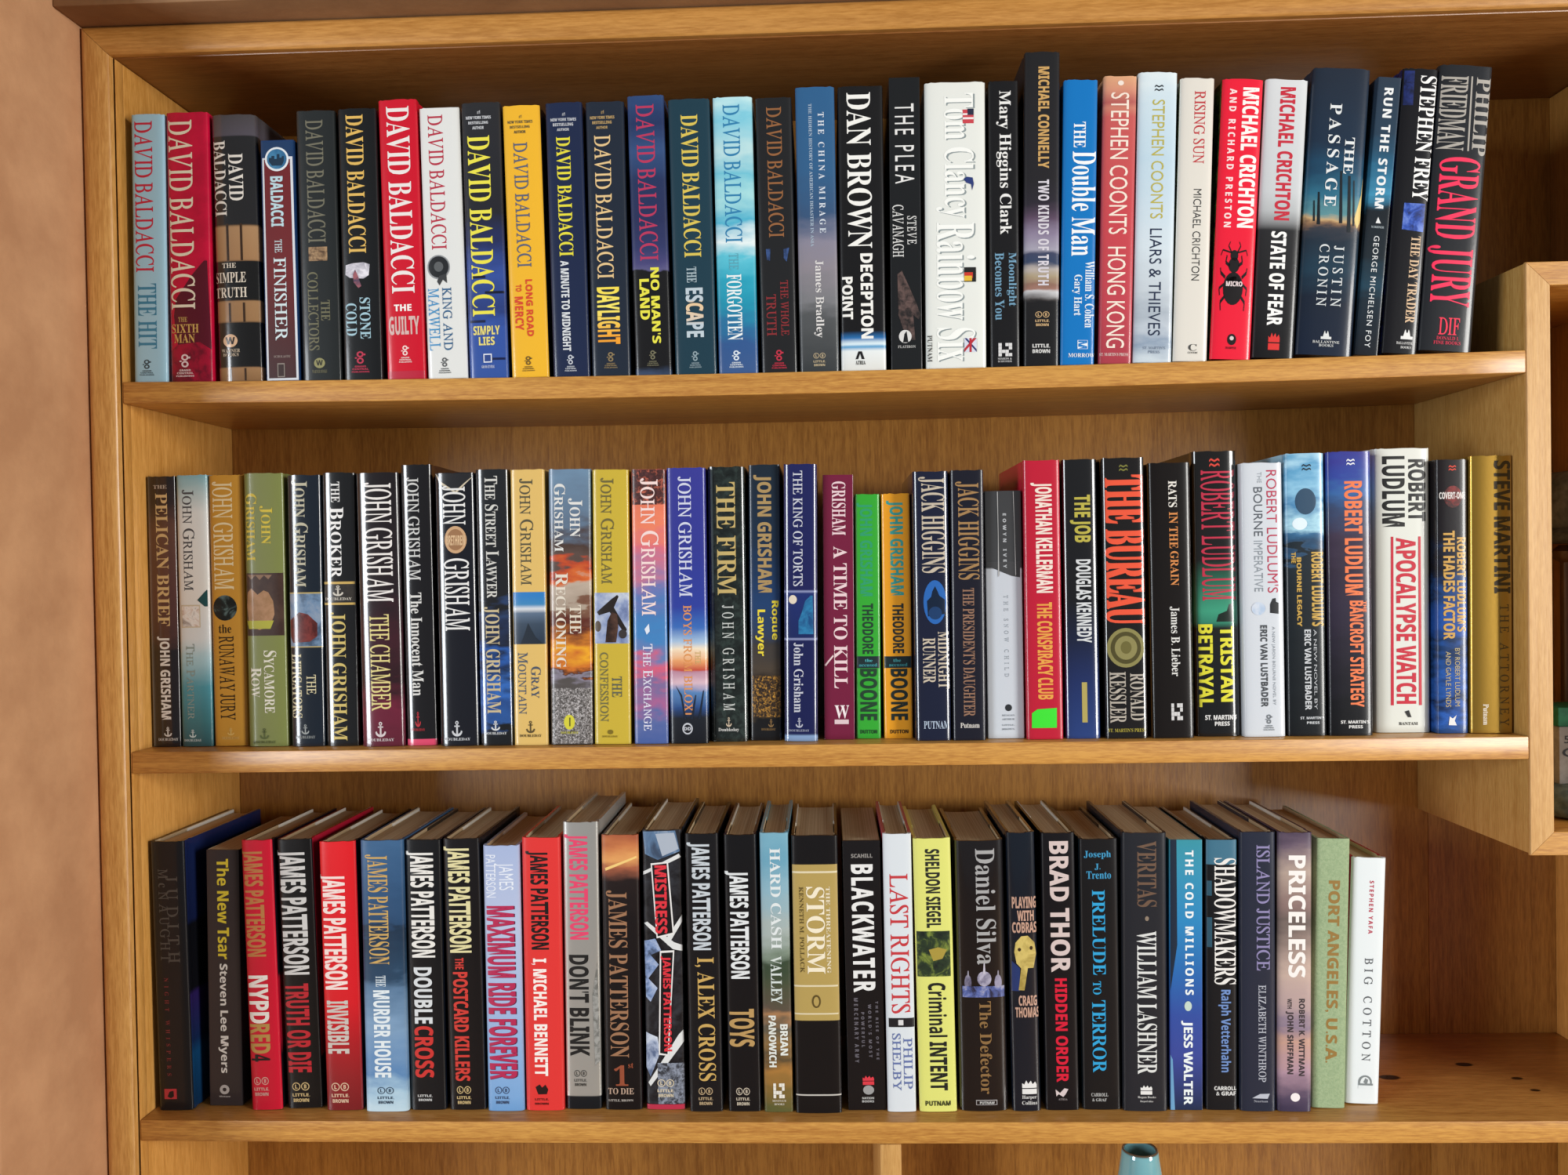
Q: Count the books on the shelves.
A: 98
